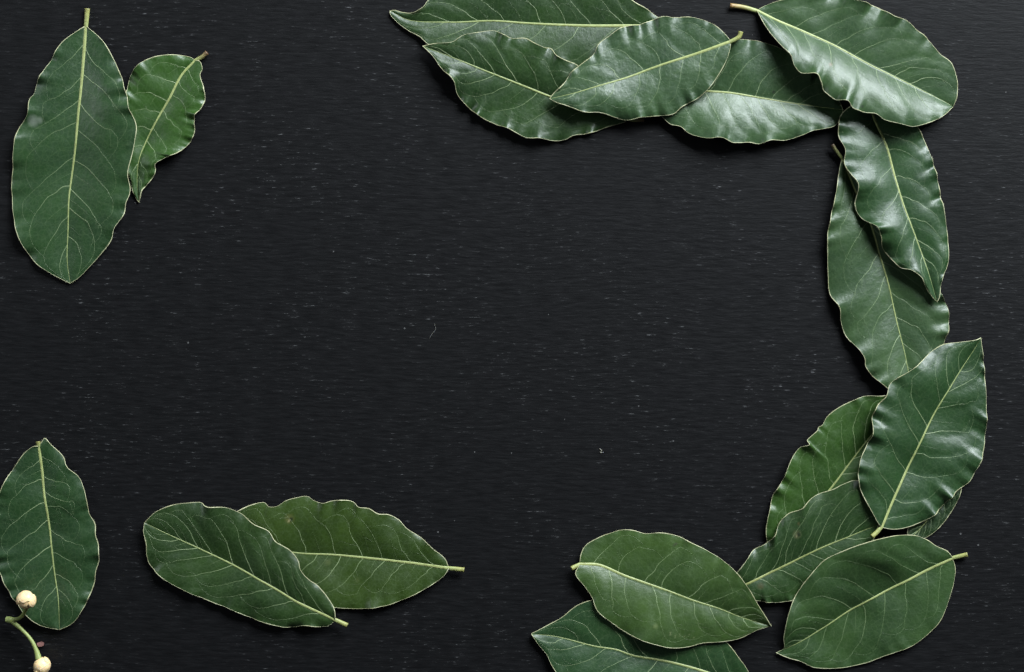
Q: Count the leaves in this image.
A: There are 19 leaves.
